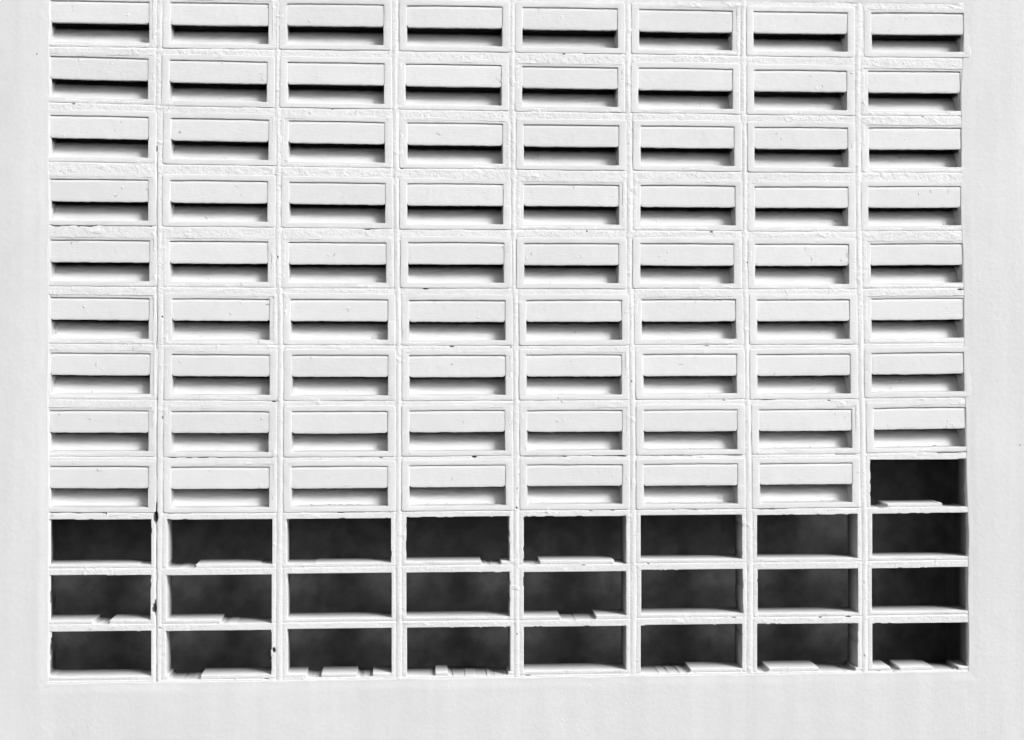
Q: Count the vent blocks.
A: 71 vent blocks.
